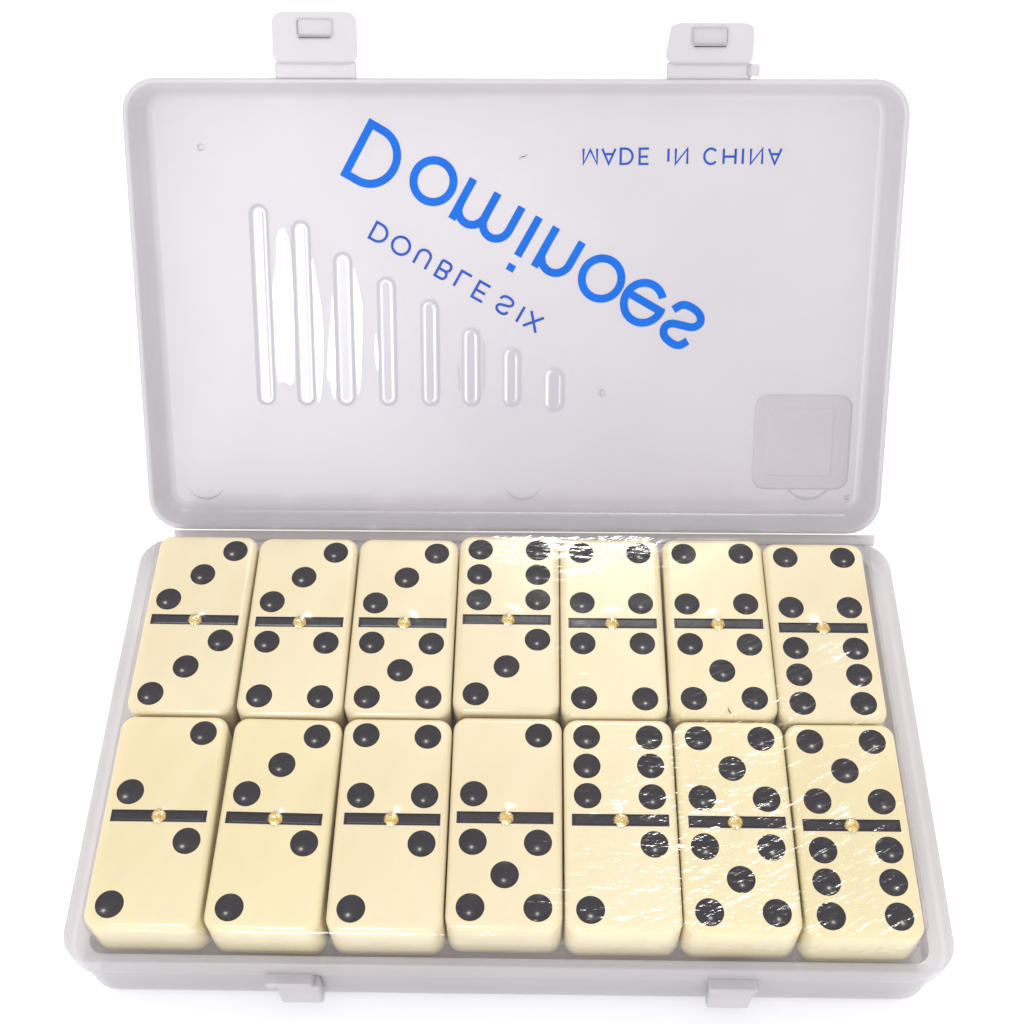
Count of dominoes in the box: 14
